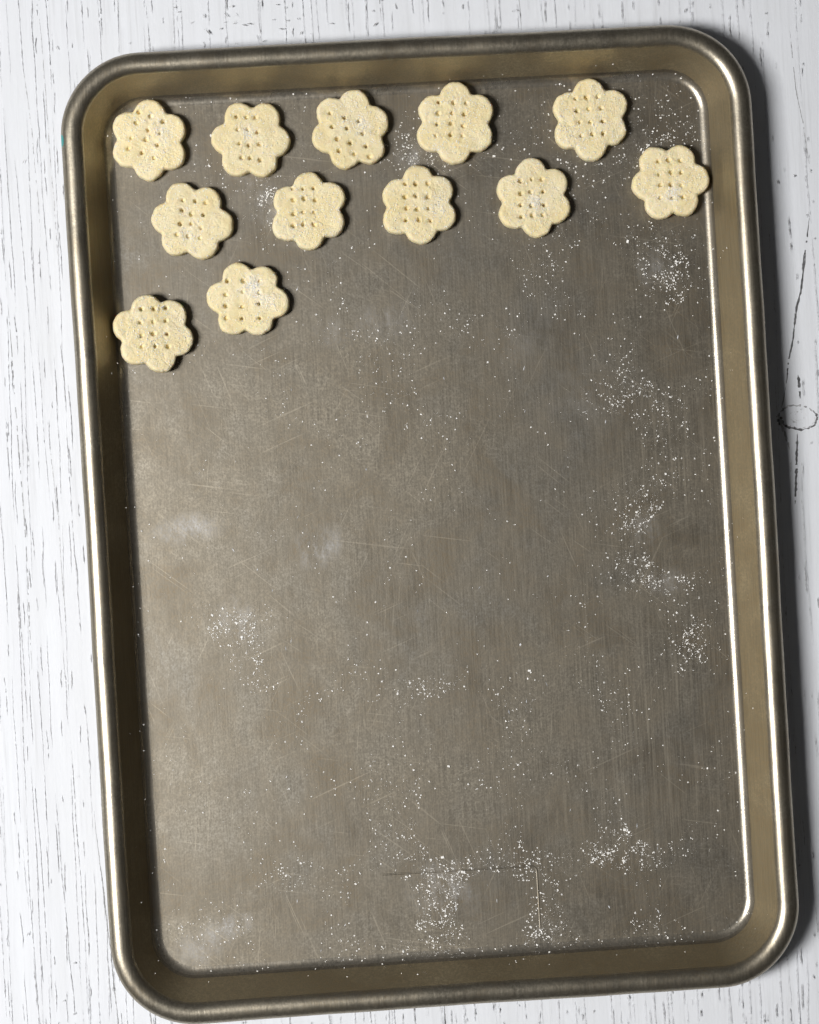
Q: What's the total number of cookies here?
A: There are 12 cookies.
